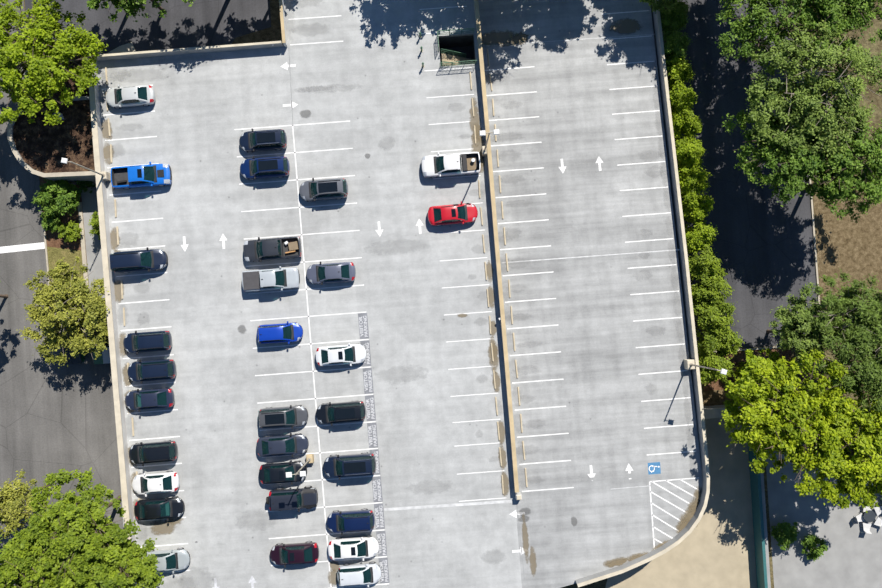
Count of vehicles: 30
